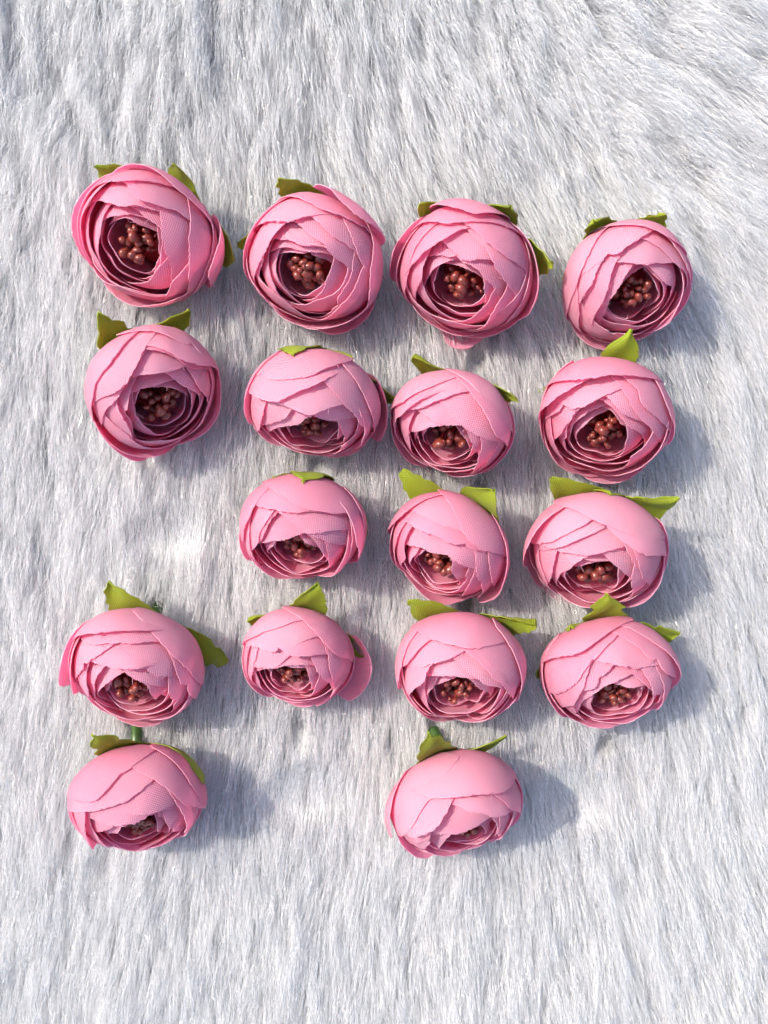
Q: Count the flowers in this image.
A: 17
